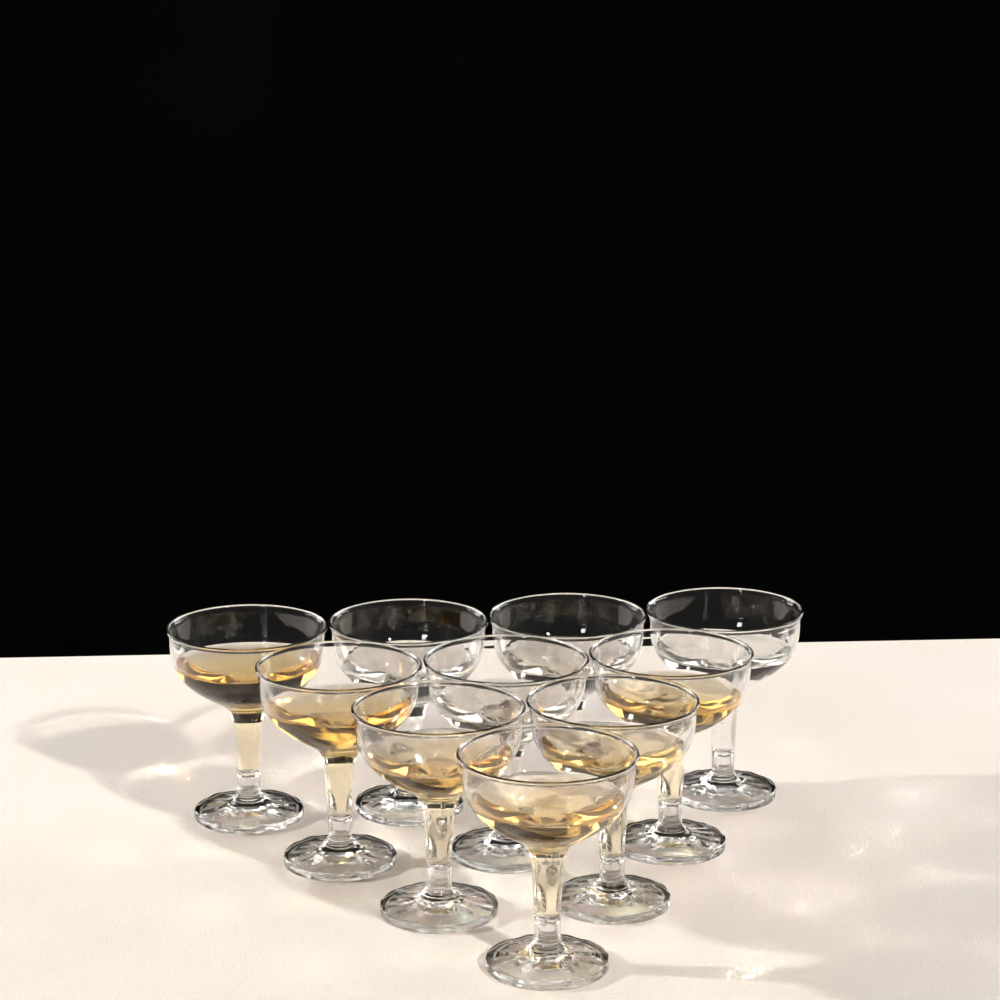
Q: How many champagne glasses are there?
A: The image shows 10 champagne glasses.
